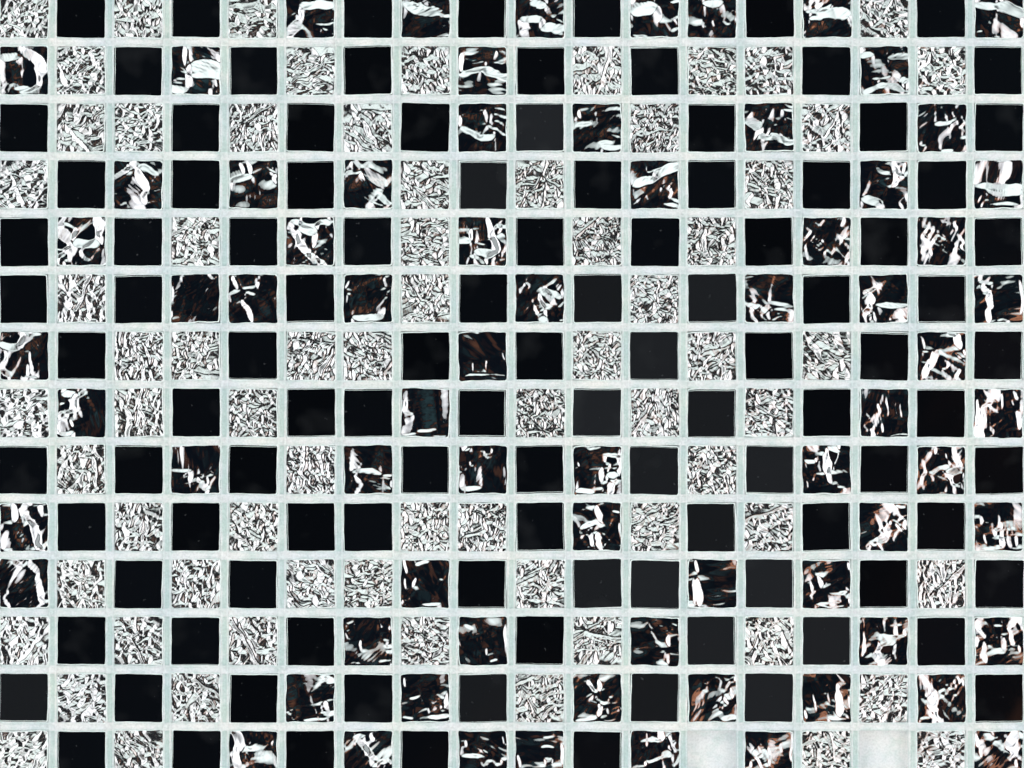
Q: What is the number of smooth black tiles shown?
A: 108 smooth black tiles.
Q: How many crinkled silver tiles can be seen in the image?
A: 70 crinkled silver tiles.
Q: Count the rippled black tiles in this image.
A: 72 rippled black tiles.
